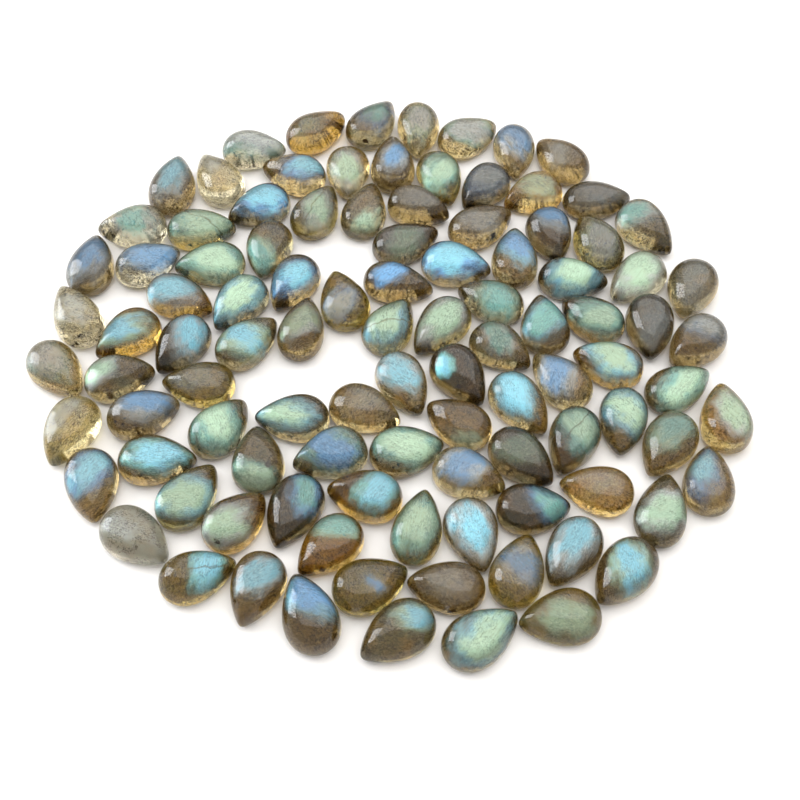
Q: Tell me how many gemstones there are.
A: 103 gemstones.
